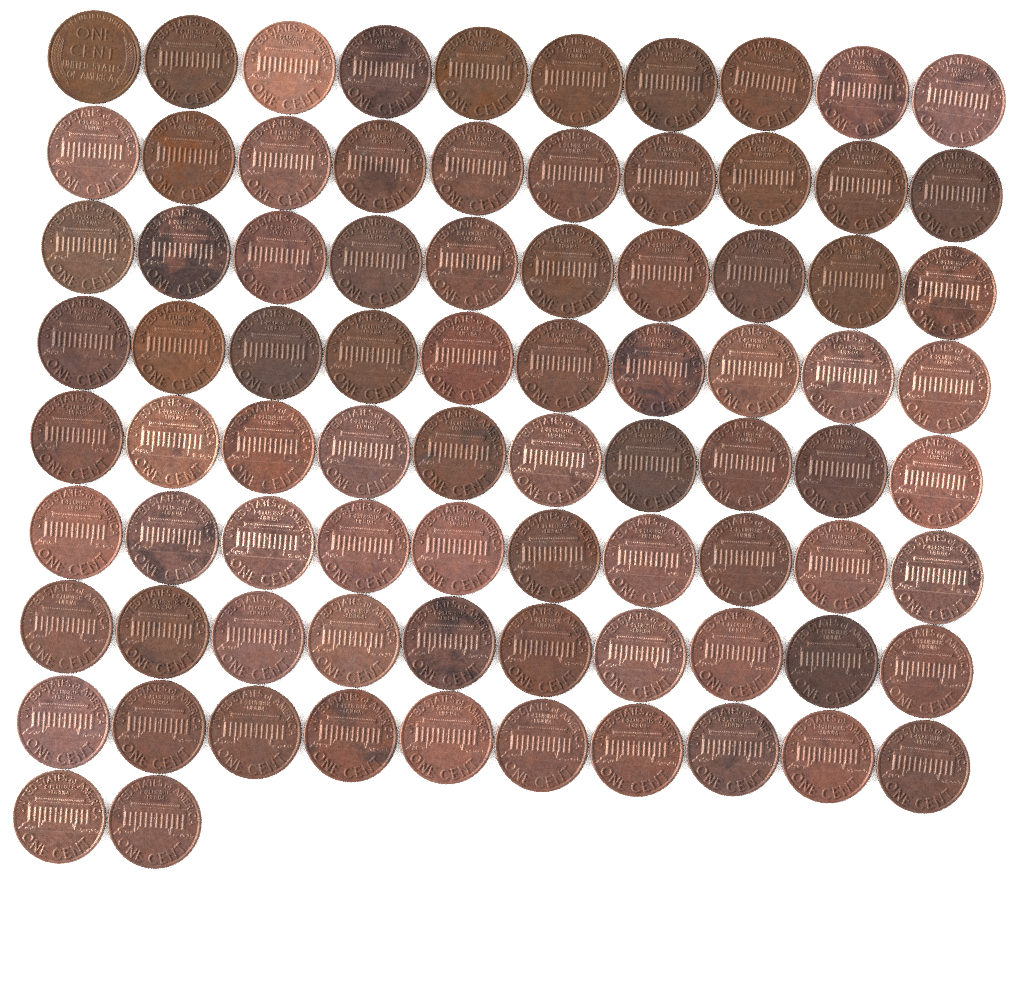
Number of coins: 82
